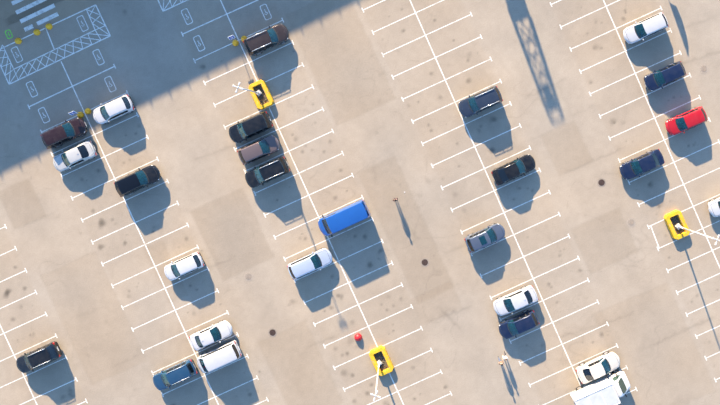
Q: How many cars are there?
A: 25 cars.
